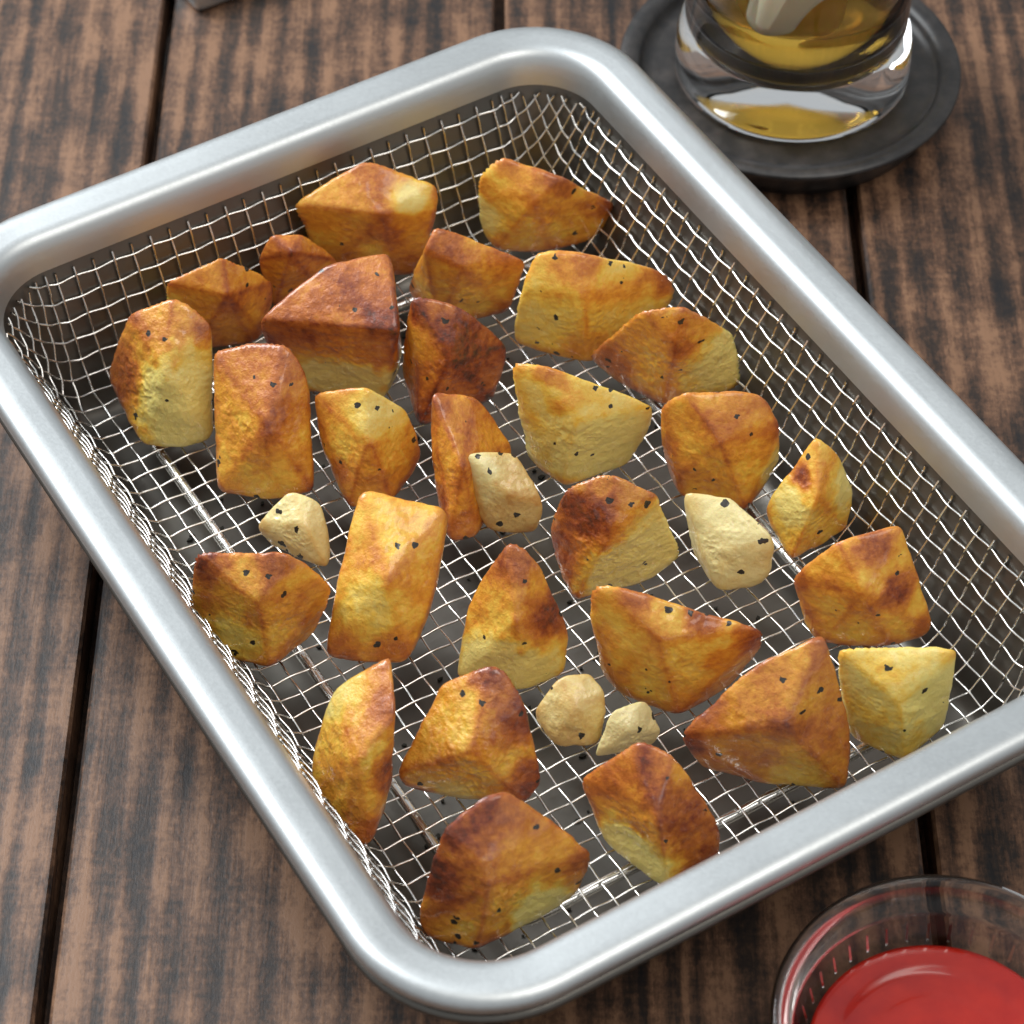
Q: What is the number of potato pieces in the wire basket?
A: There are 28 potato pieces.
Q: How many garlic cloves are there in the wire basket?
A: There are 5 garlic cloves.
